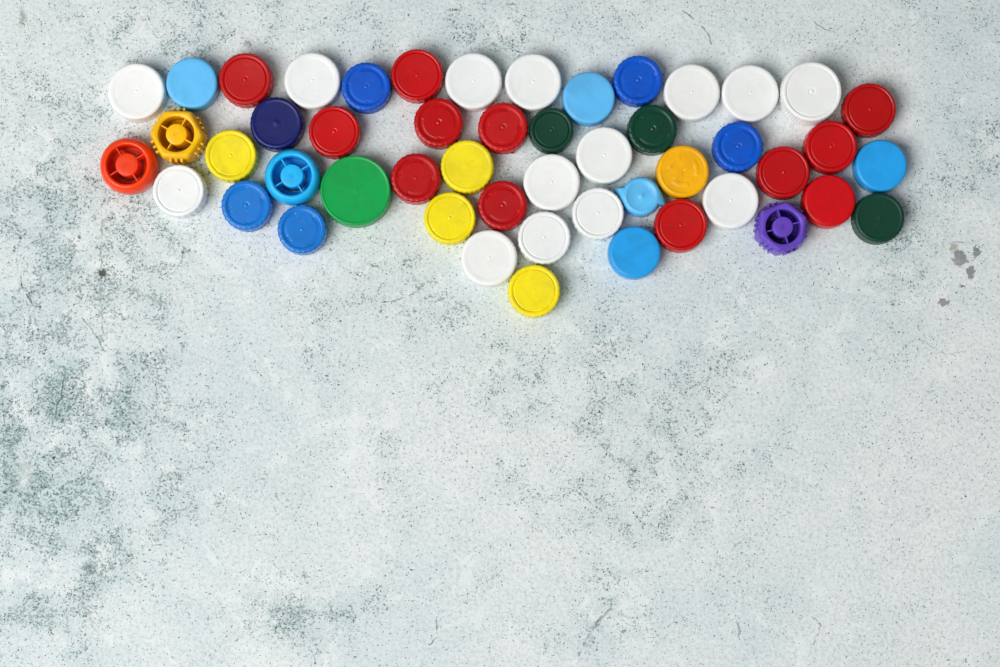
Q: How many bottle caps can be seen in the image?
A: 50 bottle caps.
